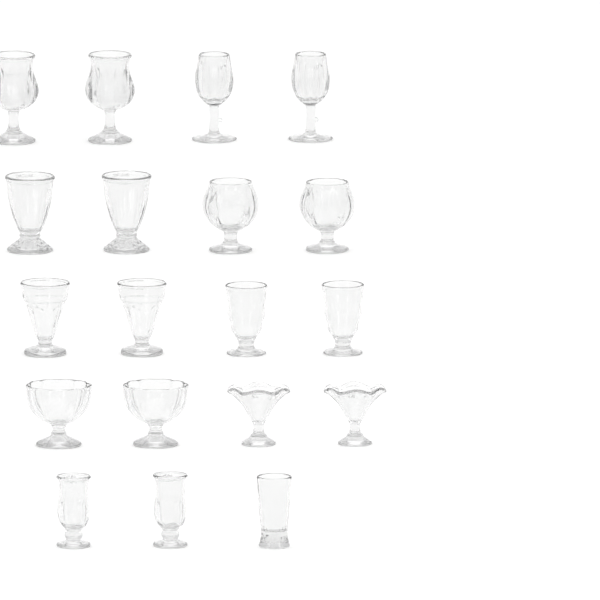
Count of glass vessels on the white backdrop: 19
